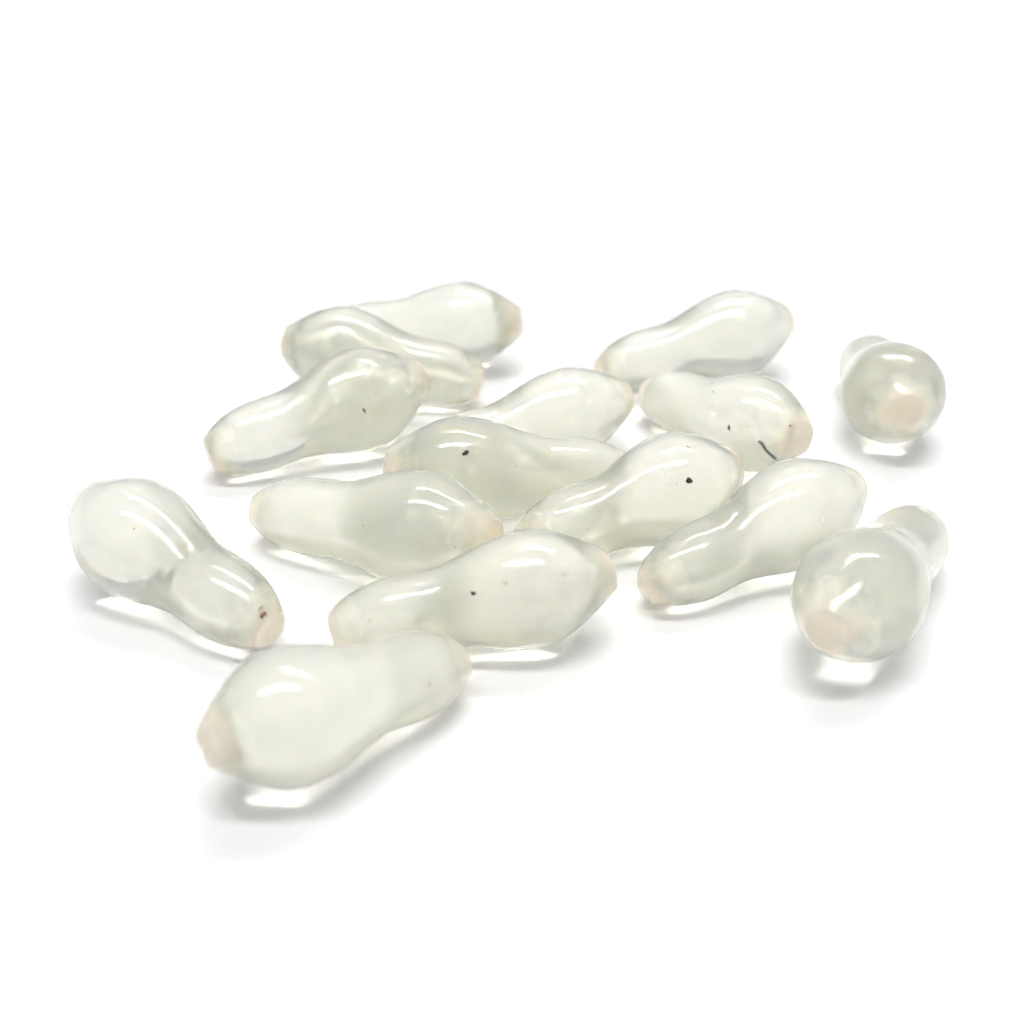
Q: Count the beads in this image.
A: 15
